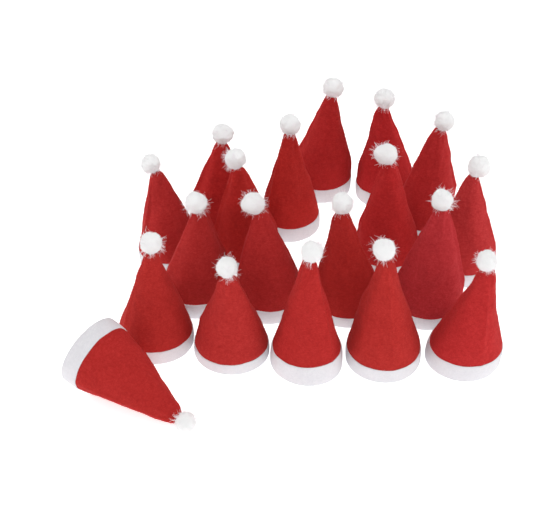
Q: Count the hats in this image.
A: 19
